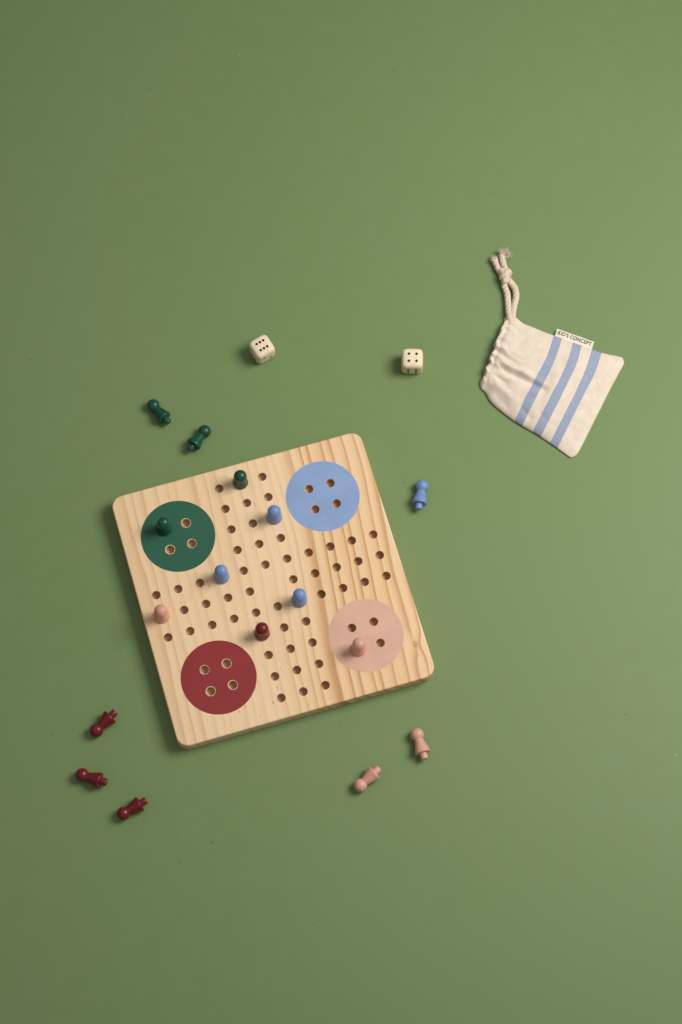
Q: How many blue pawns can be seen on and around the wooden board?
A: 4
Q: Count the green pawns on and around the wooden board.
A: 4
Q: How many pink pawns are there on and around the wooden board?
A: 4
